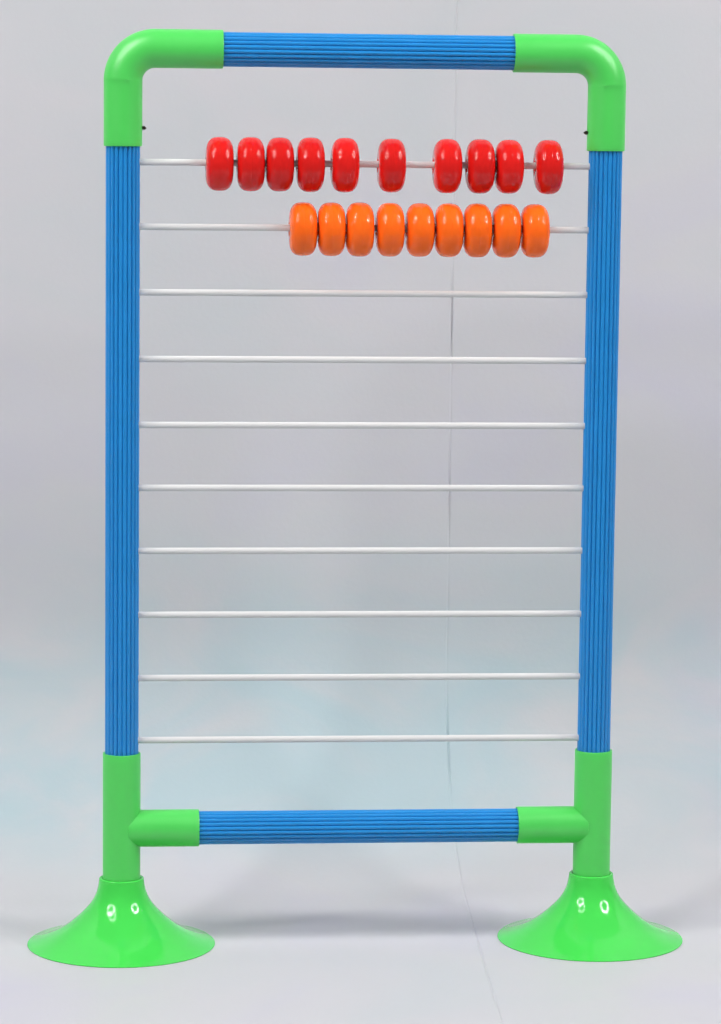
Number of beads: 19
